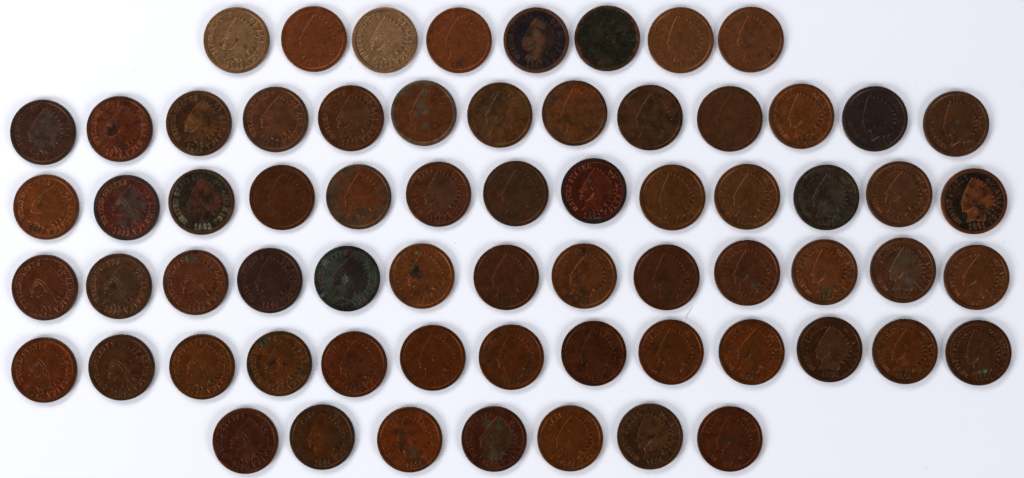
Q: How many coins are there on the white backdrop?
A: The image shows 67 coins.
